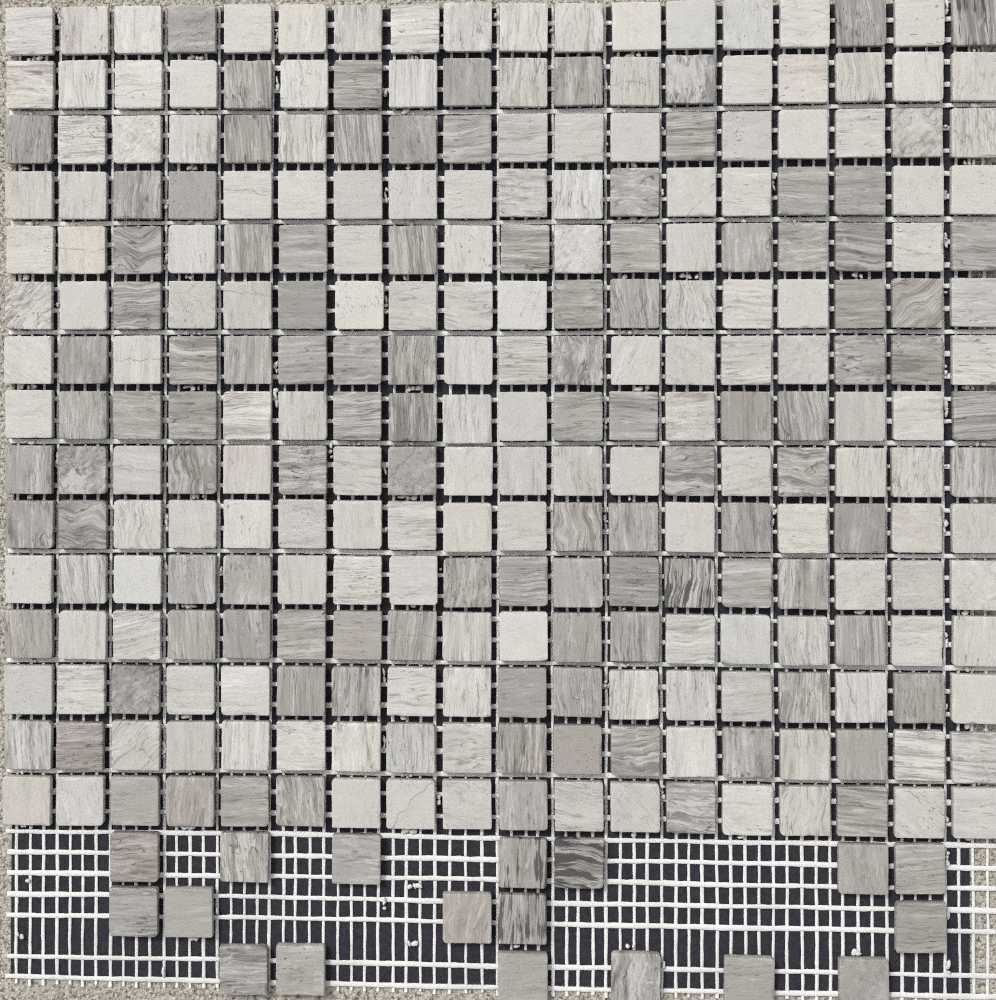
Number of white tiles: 164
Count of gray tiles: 124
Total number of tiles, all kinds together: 288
